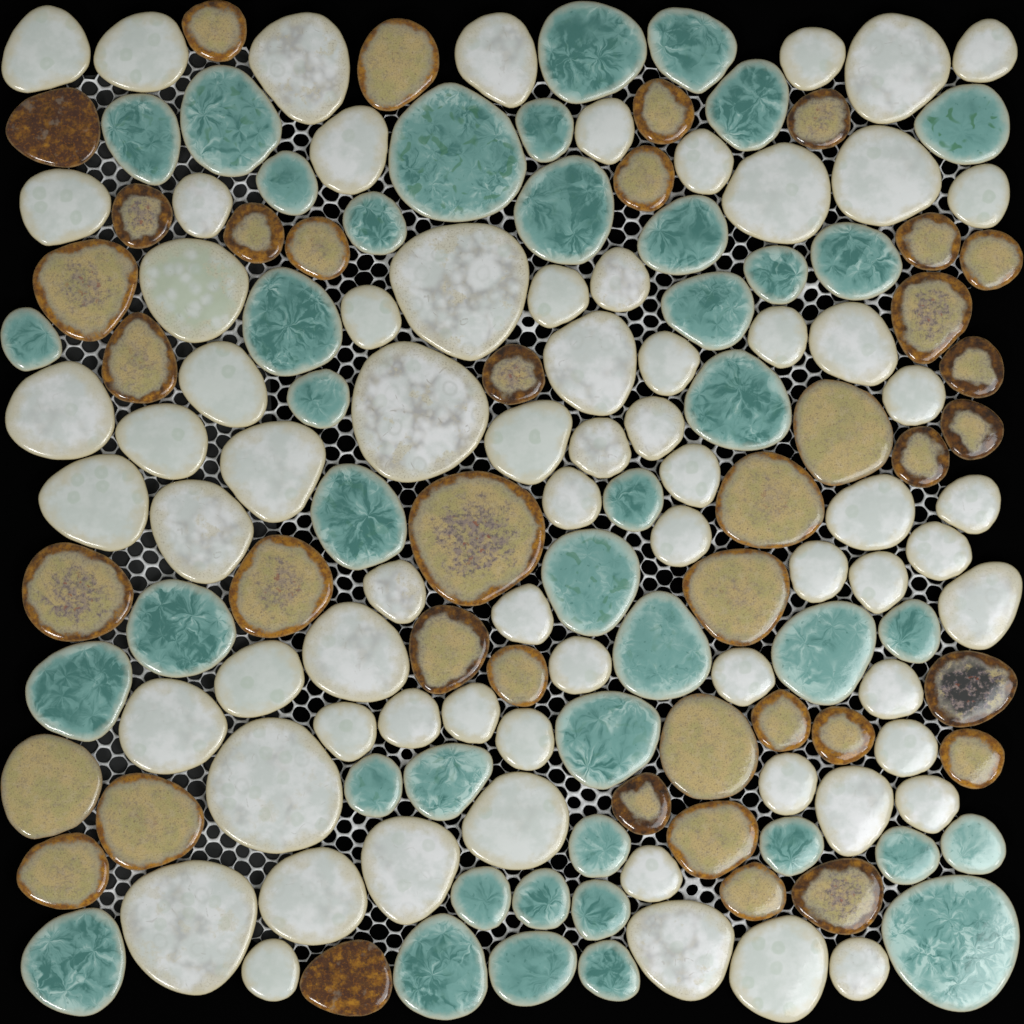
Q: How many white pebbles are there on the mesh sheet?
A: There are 70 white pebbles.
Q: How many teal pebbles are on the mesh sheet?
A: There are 42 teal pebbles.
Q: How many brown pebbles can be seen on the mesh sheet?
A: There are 39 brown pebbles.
